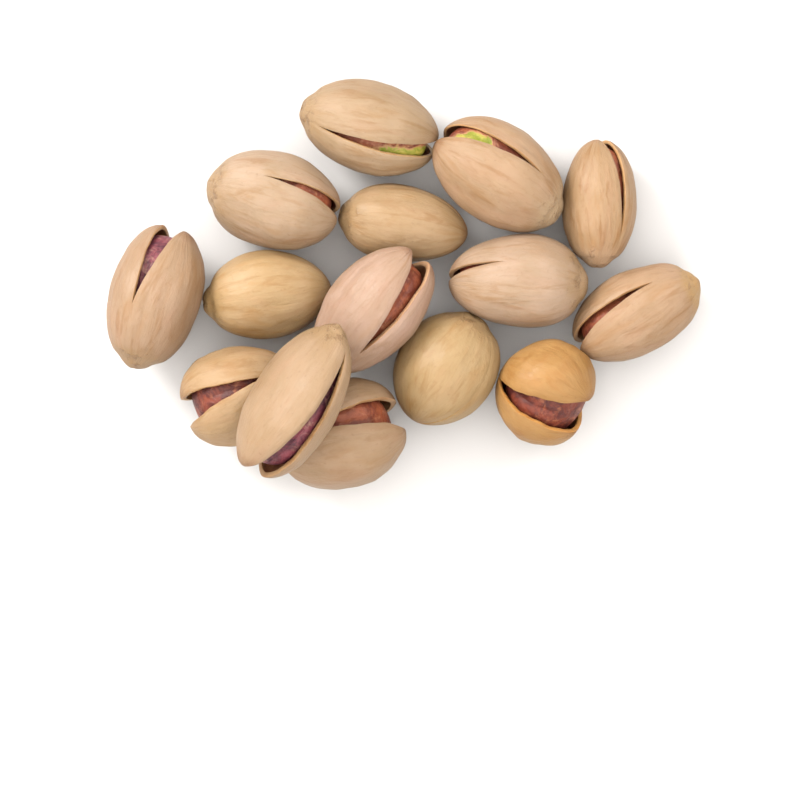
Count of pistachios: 15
